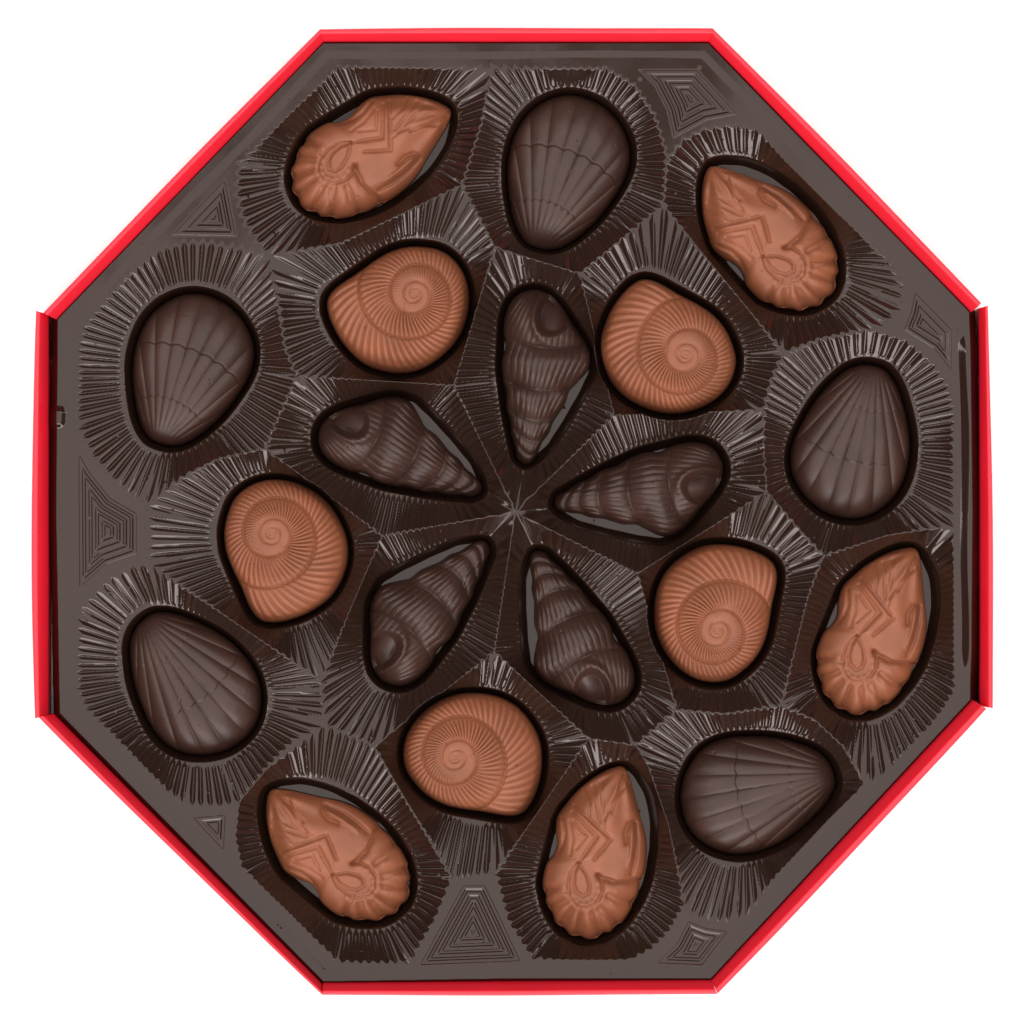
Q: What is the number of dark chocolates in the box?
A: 10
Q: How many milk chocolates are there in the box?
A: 10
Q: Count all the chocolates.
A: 20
